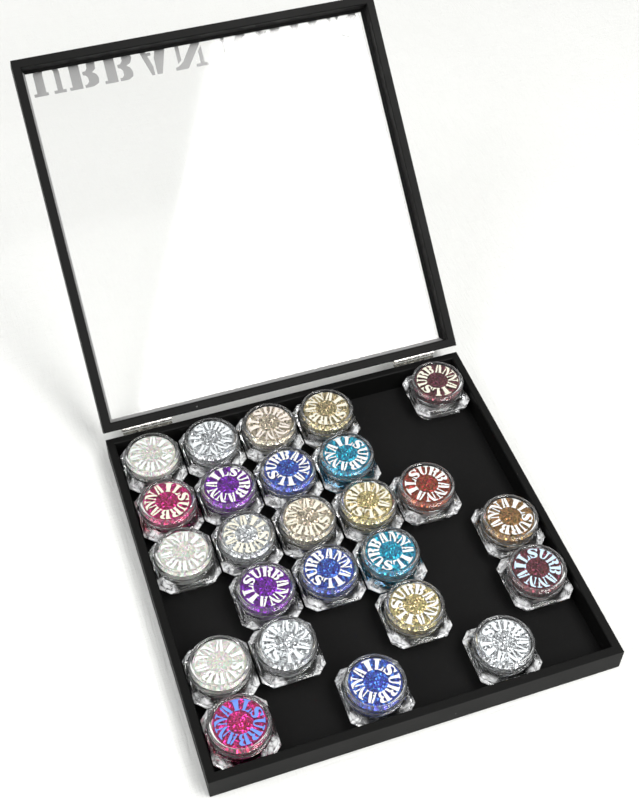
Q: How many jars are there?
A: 25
